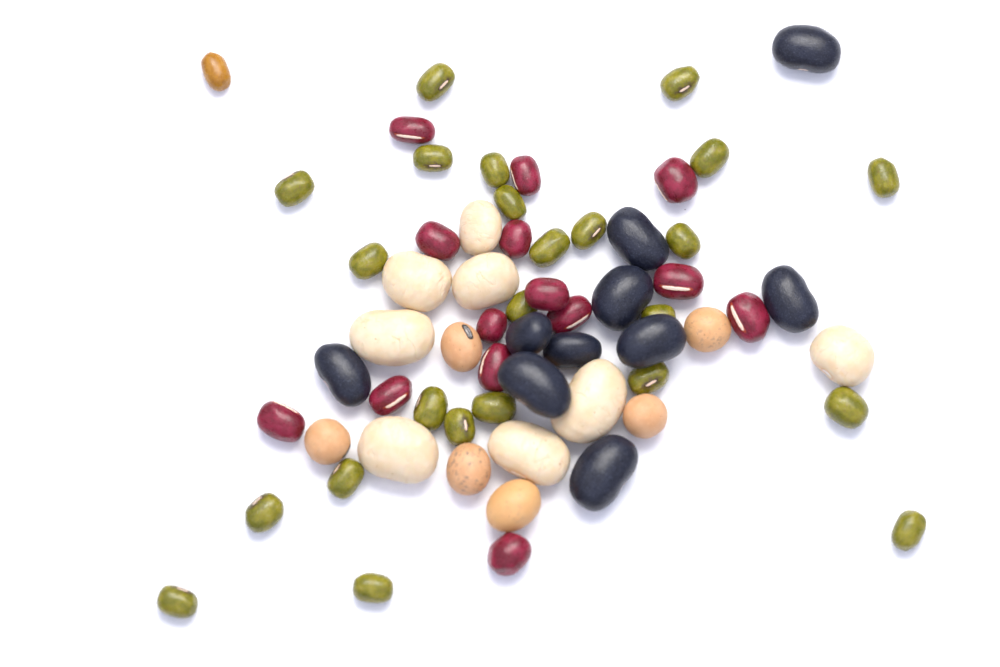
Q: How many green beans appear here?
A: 24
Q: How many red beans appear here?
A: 14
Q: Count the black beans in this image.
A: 10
